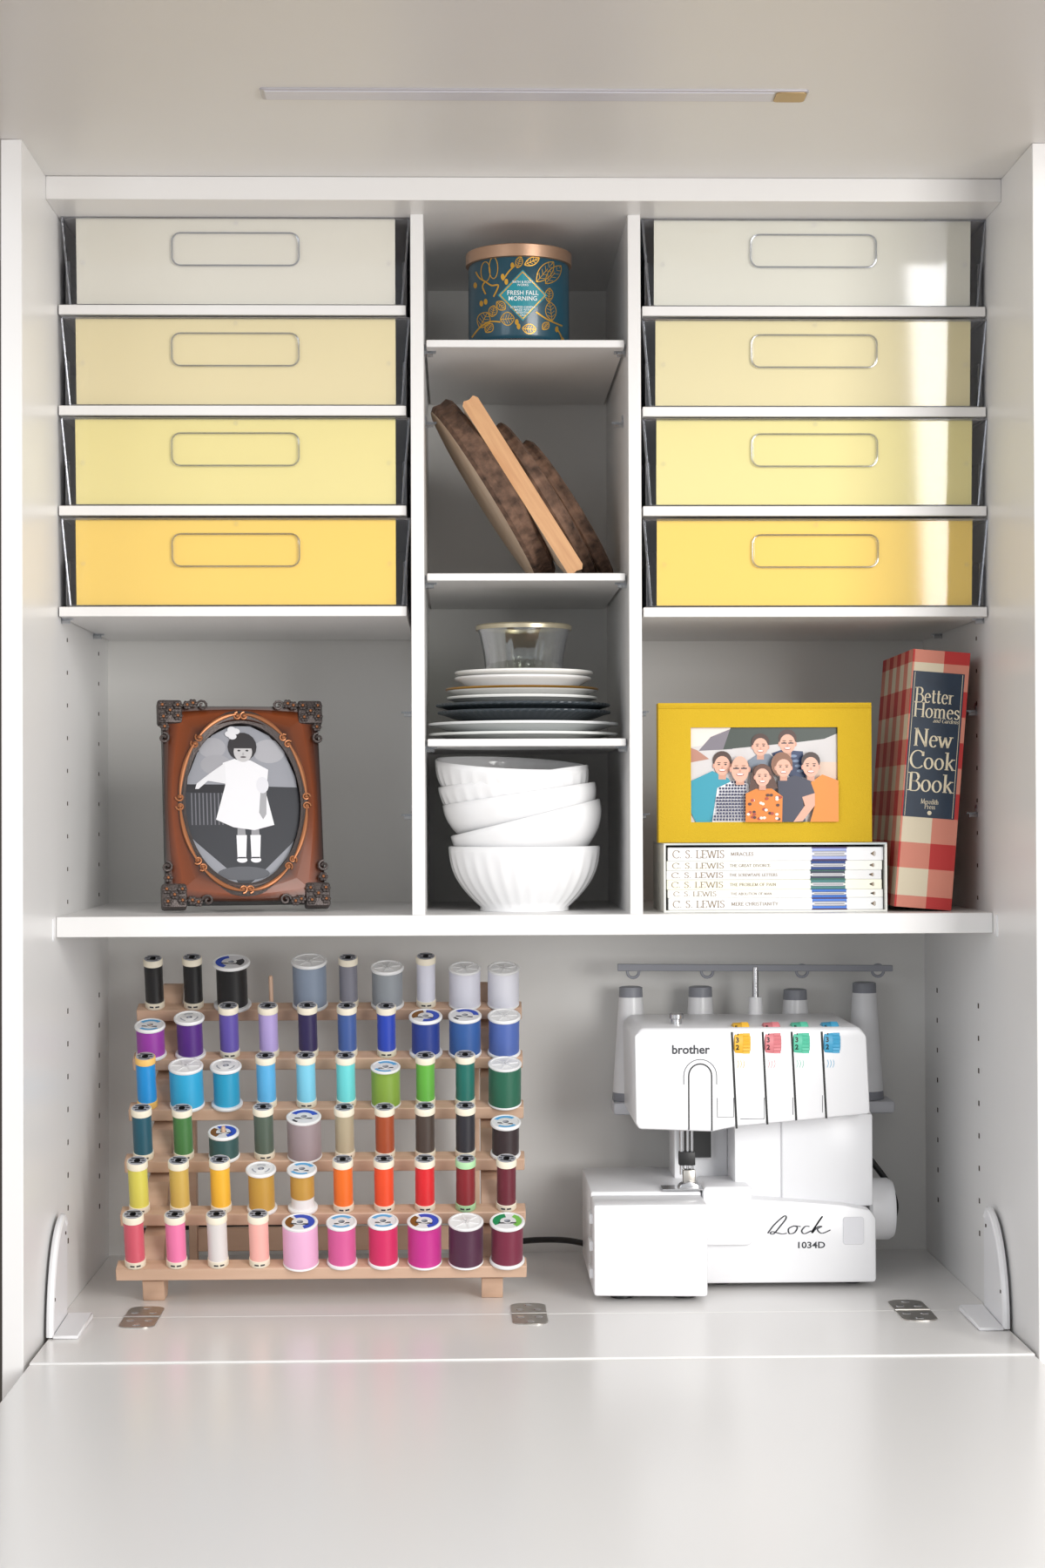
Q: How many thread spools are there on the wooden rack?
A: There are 59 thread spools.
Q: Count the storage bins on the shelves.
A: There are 8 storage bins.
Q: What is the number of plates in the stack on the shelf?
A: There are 8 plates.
